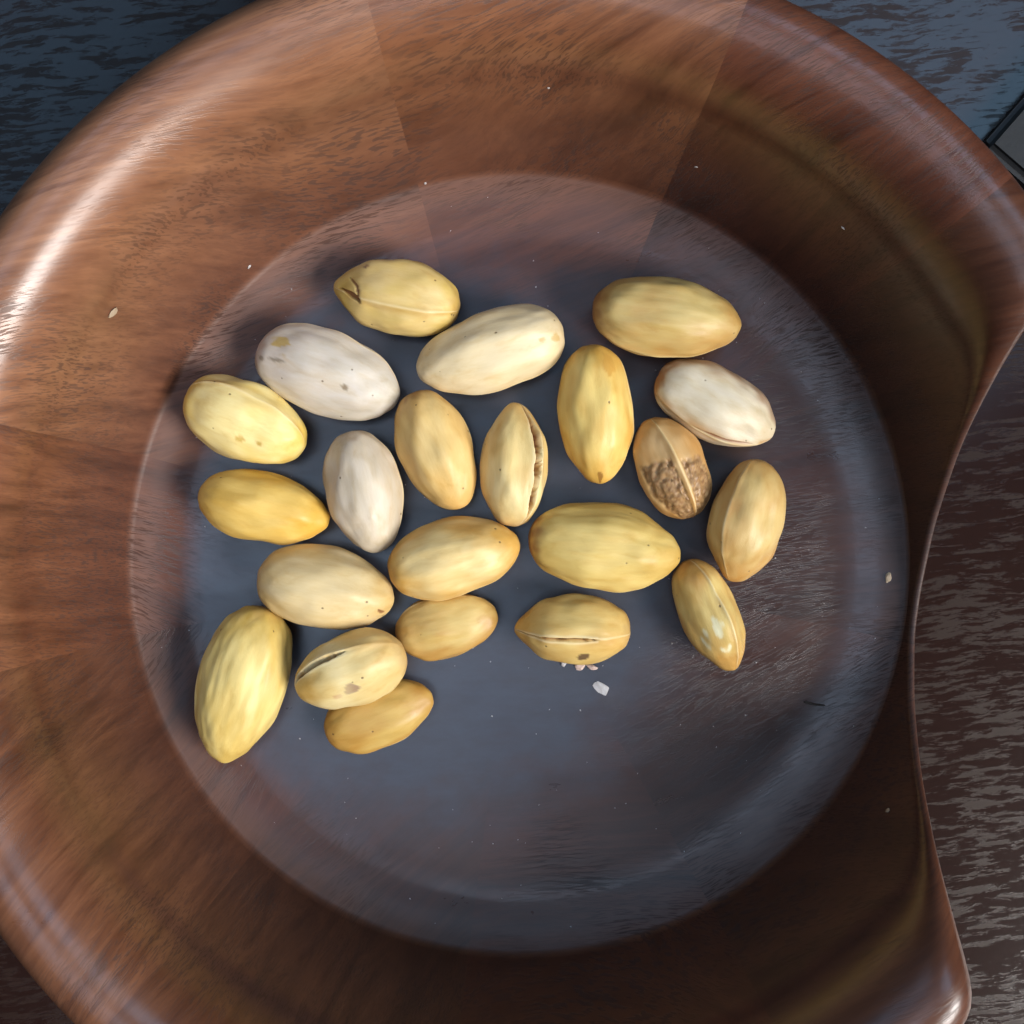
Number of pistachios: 22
